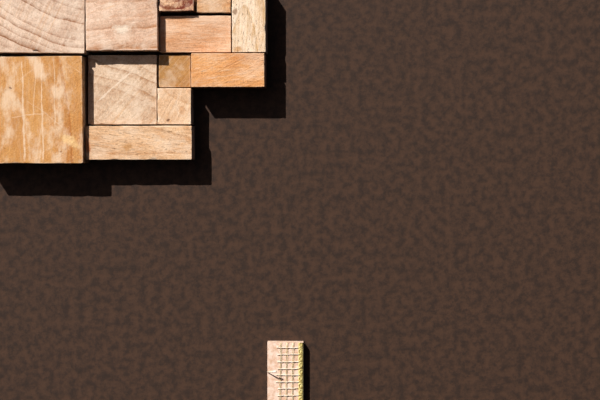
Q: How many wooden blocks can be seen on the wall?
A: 12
